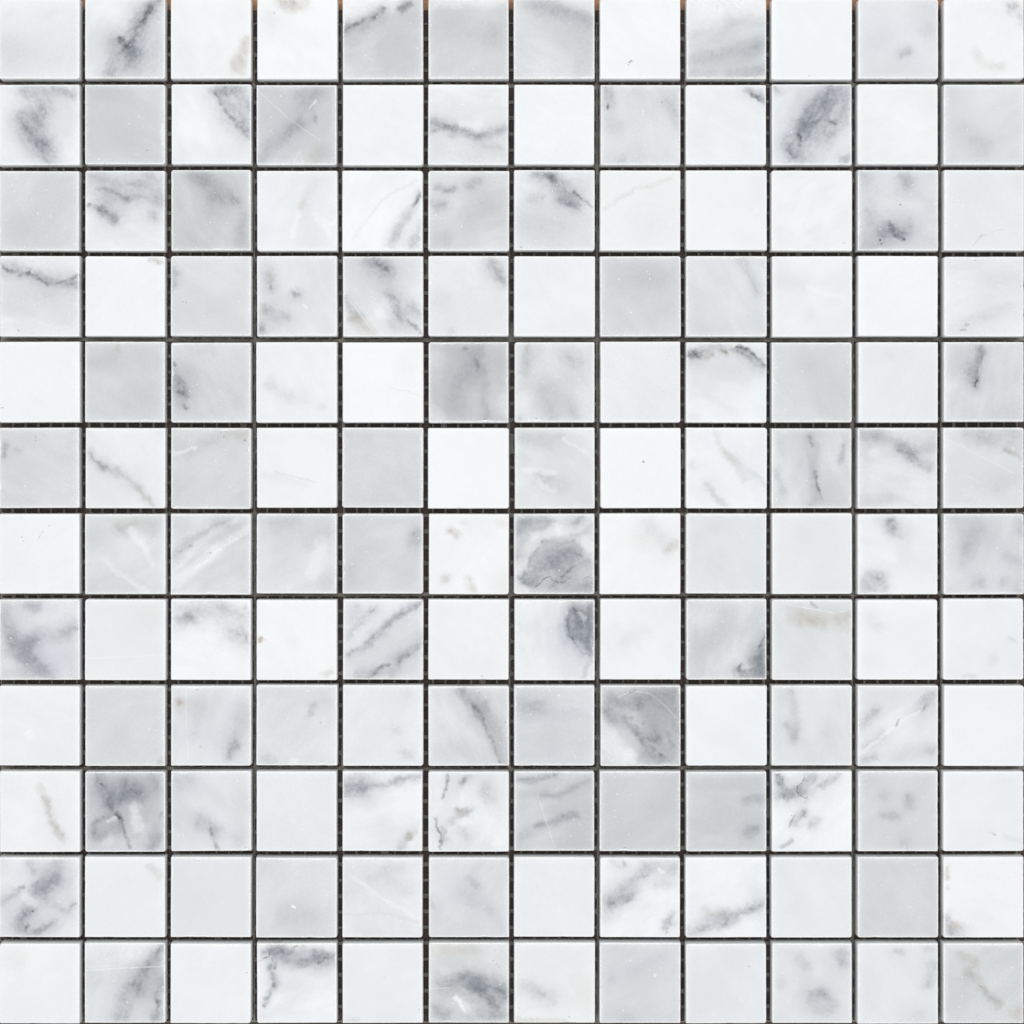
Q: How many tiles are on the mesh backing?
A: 144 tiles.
